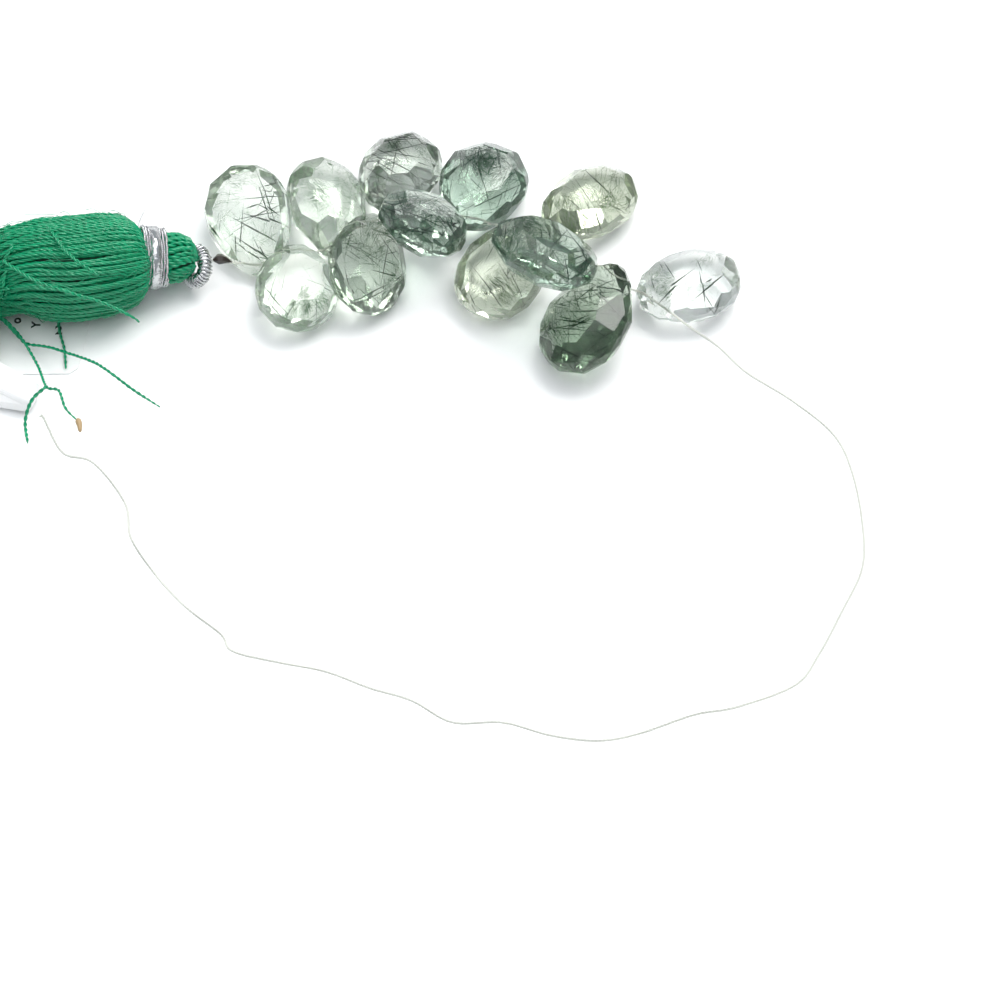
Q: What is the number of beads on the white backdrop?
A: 12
